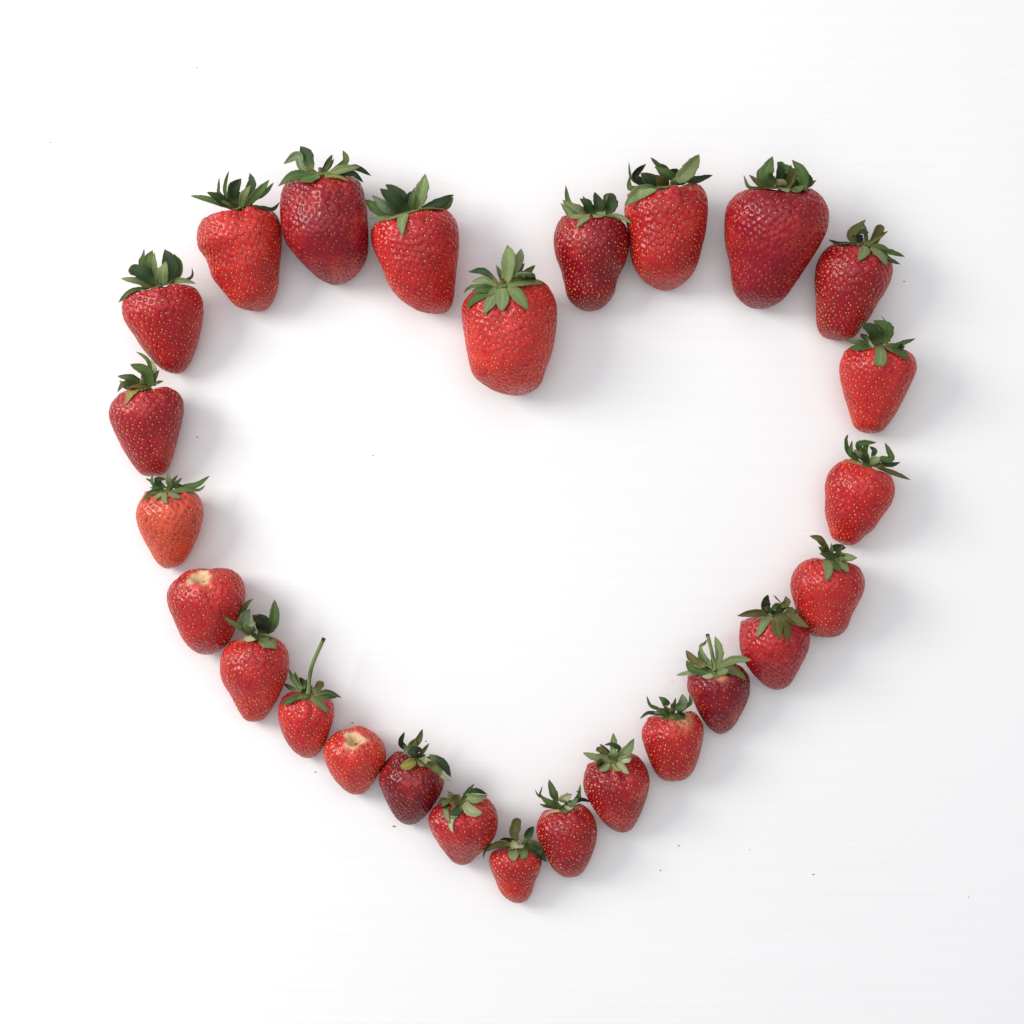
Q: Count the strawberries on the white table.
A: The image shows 26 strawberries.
